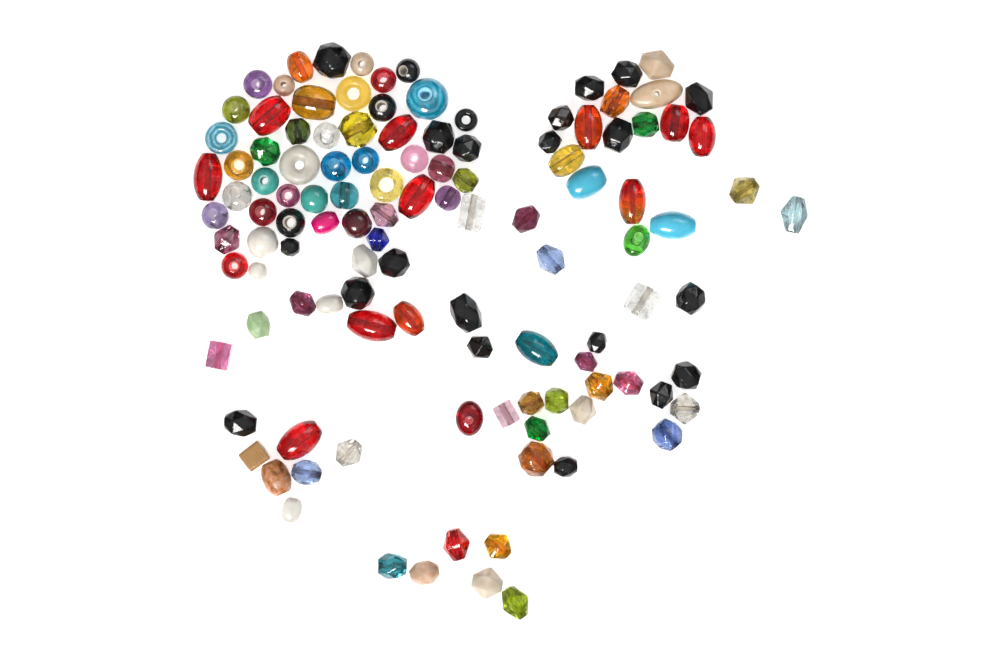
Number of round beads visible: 32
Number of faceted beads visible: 55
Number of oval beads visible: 24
